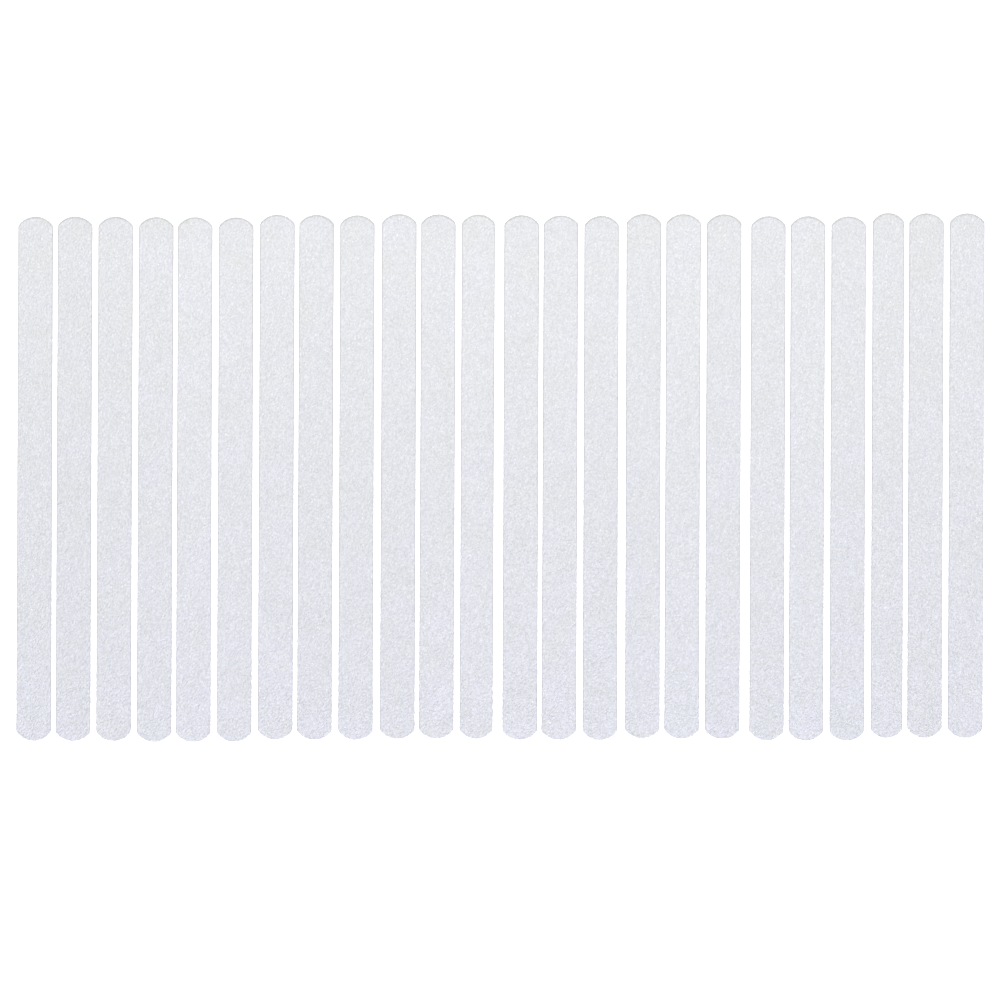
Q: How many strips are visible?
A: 24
